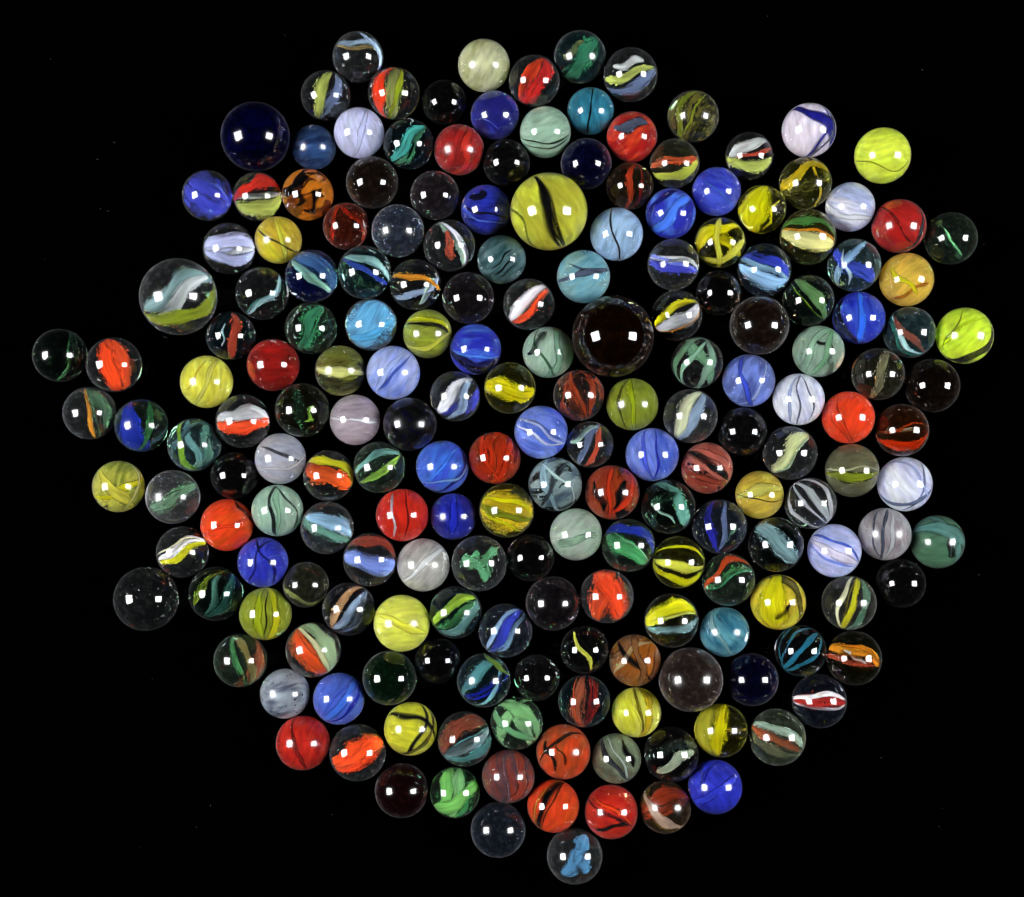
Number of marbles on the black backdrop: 193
